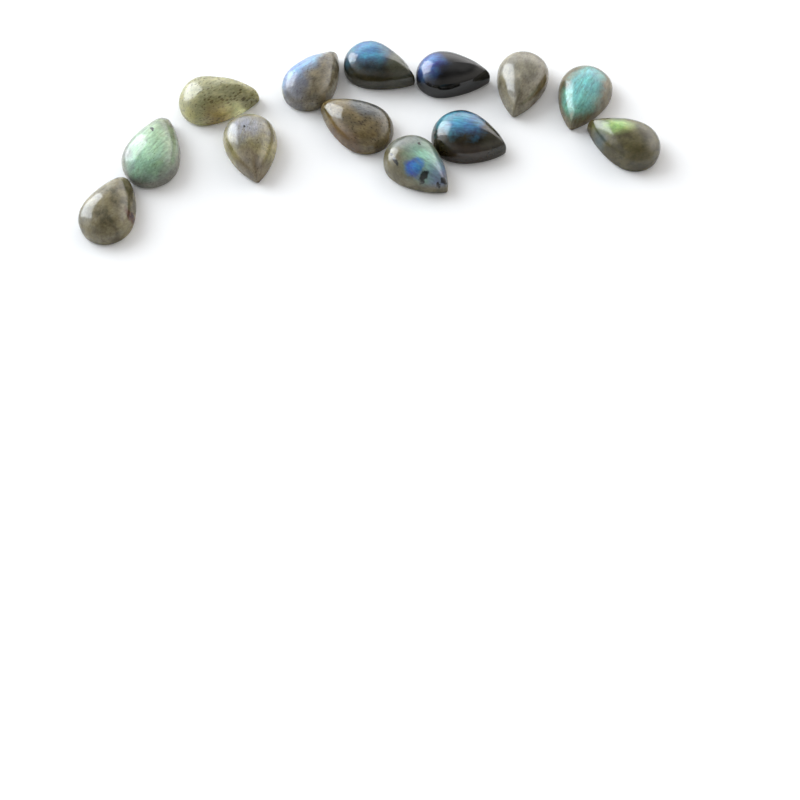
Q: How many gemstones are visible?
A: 13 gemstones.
